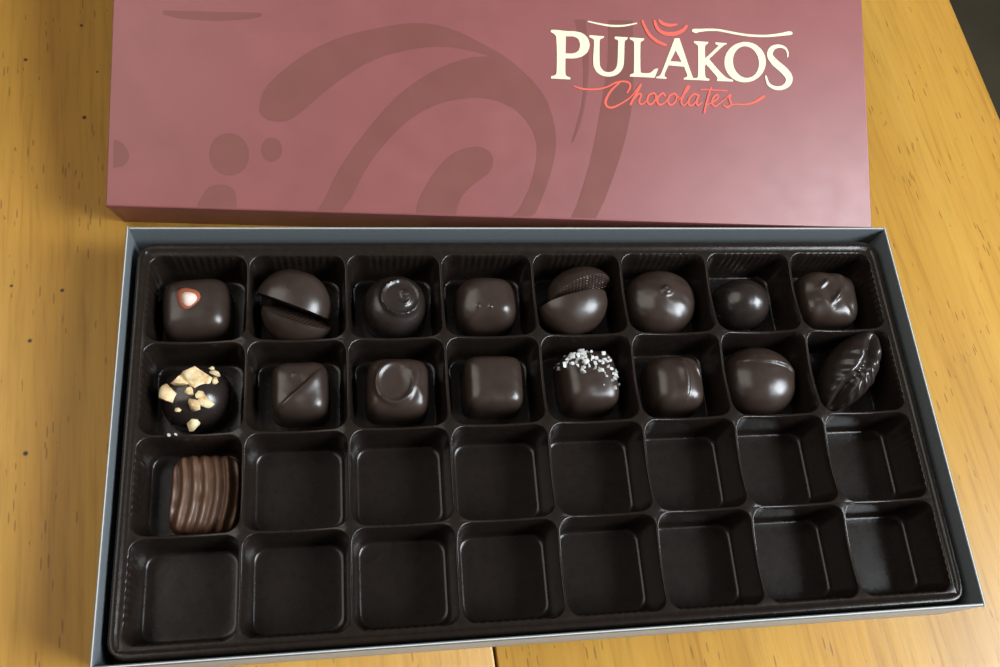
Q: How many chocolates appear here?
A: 19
